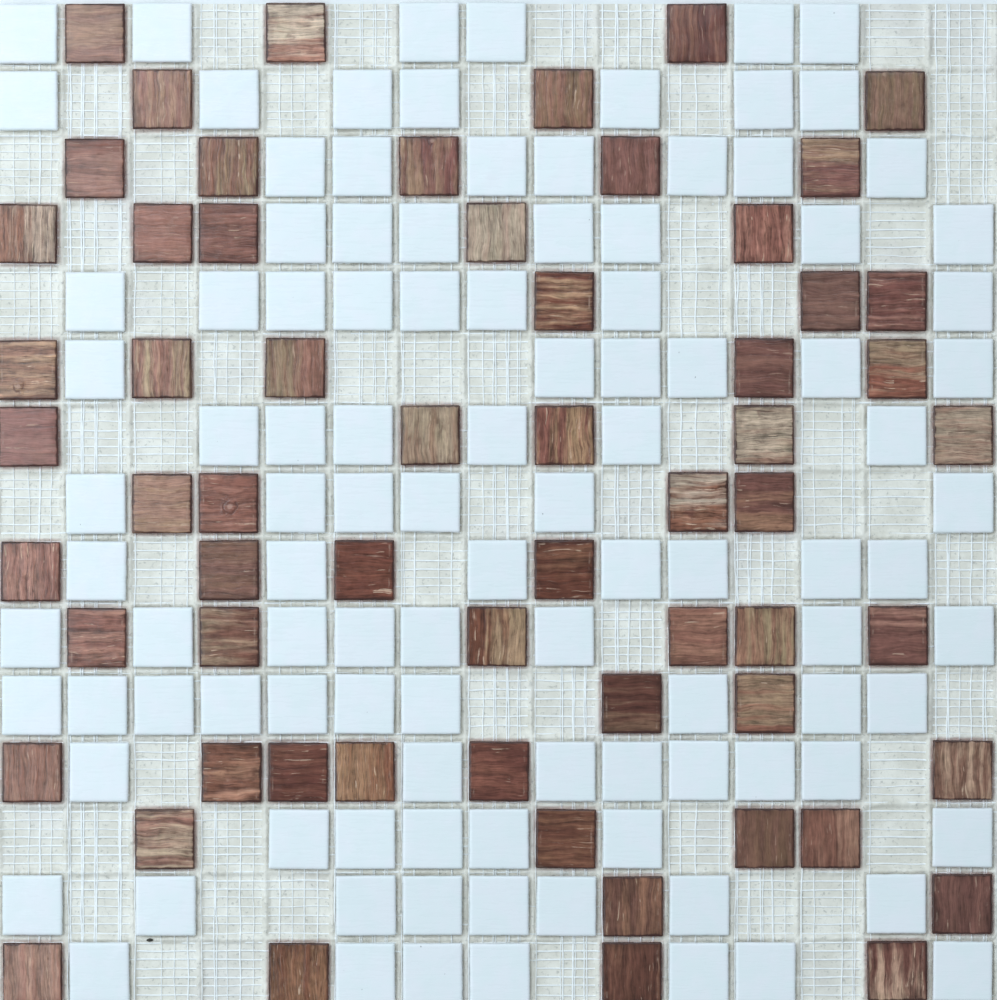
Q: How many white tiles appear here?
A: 106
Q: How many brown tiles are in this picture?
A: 61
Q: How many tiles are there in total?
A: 167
